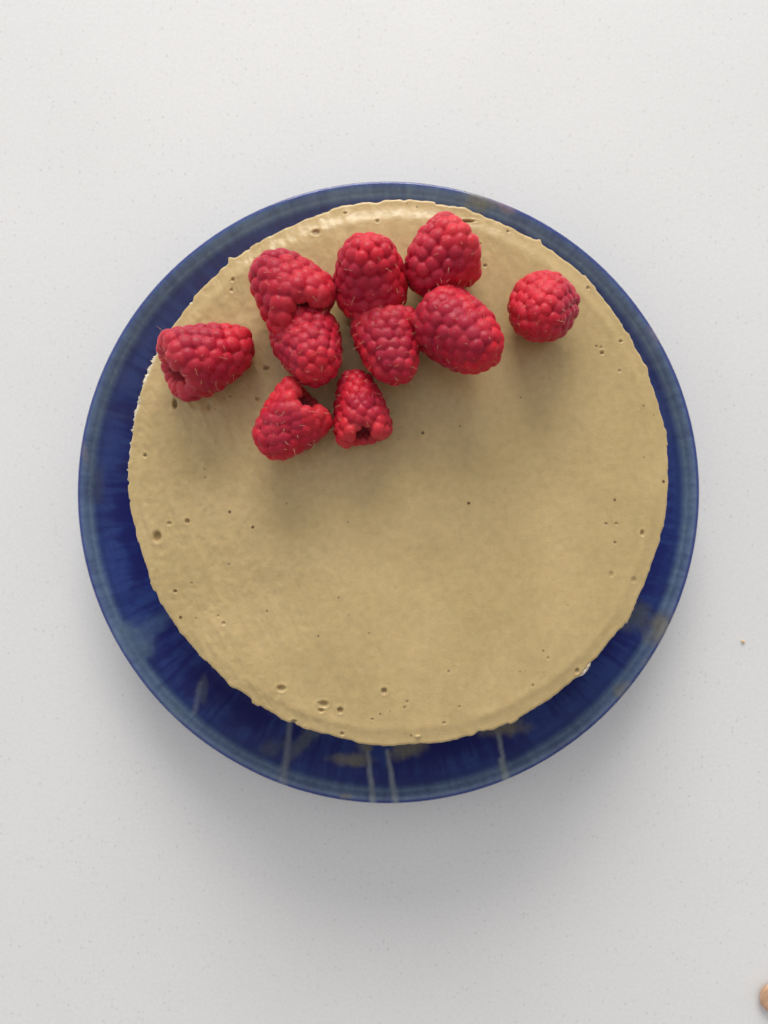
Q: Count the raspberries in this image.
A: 10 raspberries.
